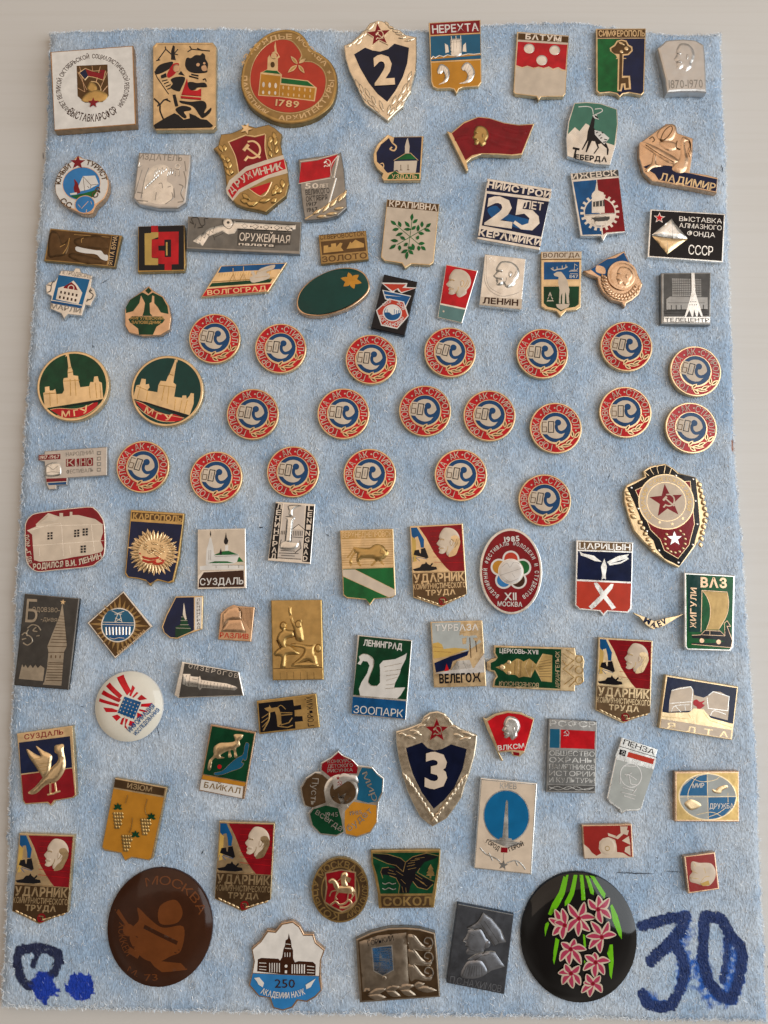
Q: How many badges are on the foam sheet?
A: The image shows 102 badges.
